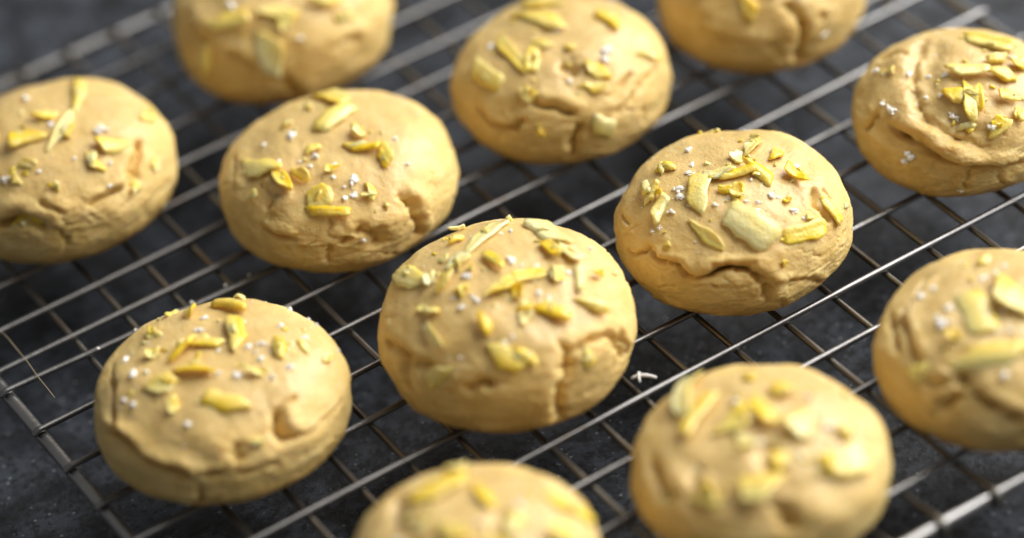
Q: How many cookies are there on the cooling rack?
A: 12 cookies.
